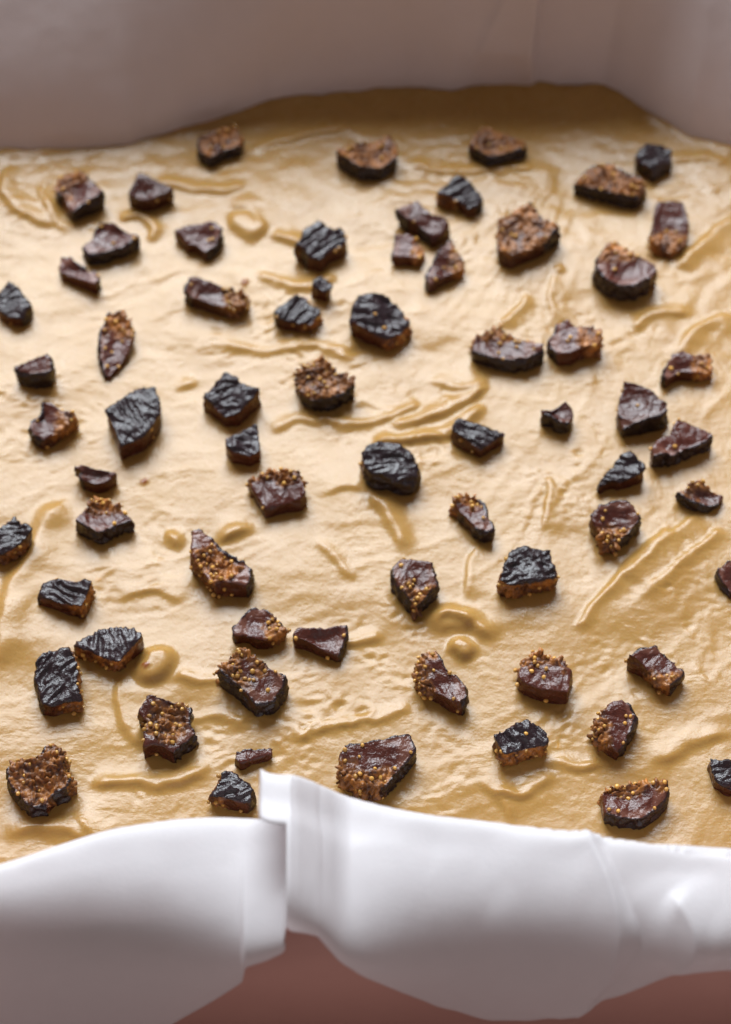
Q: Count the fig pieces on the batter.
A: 68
